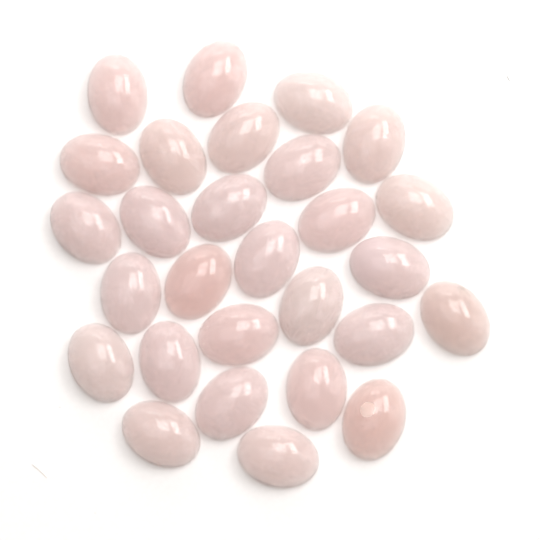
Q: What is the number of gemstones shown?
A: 28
